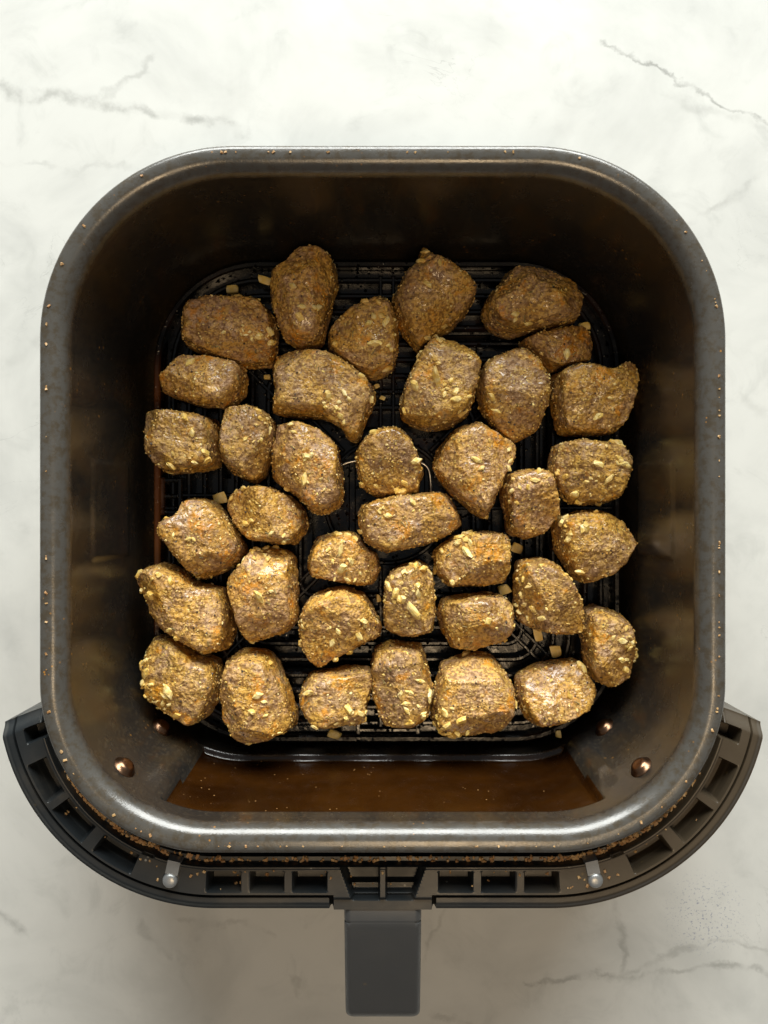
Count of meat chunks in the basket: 37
